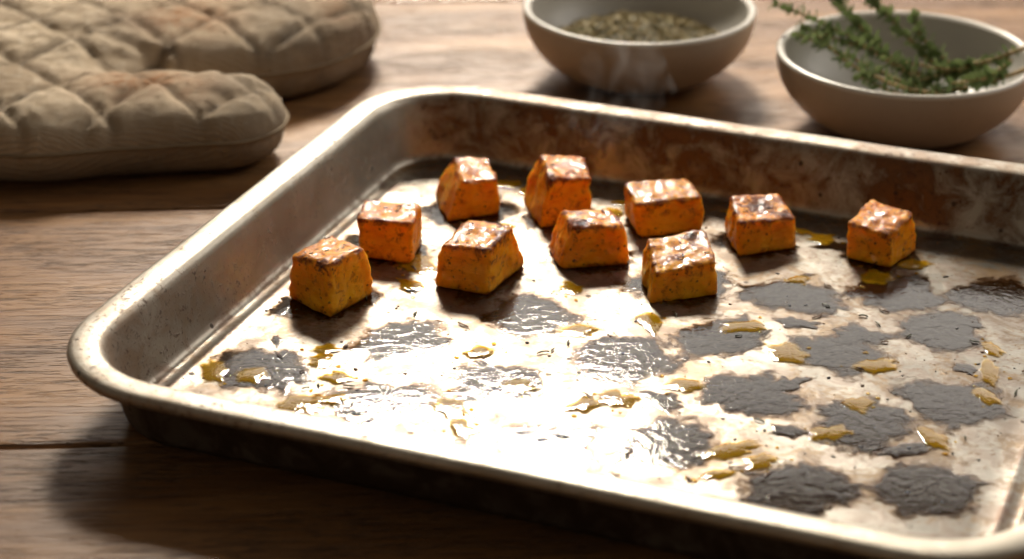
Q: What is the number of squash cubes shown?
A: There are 10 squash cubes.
